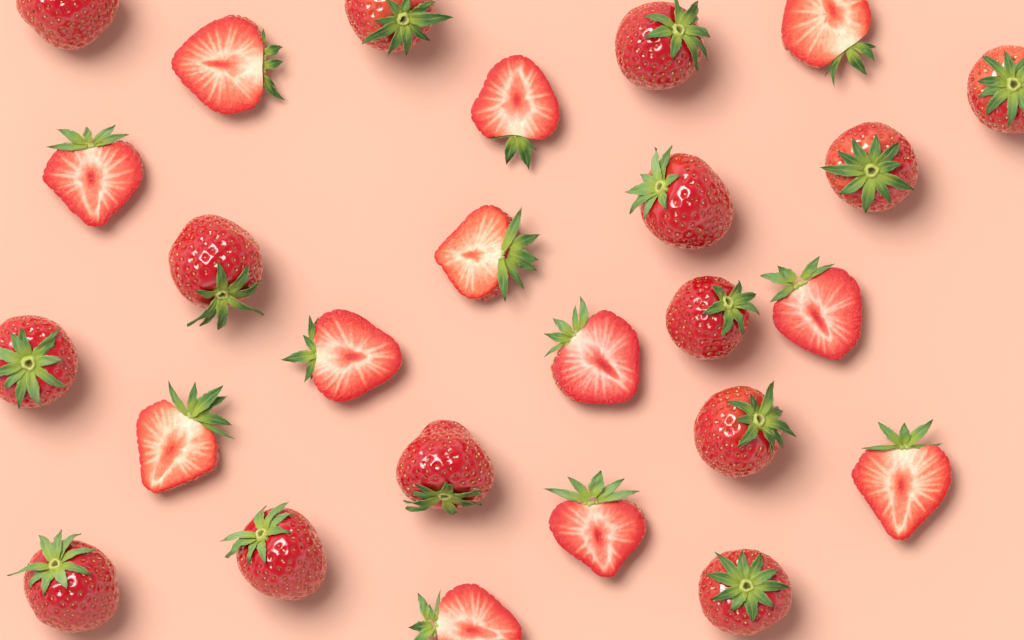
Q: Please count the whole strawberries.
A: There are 14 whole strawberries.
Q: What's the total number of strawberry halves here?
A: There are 12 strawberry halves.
